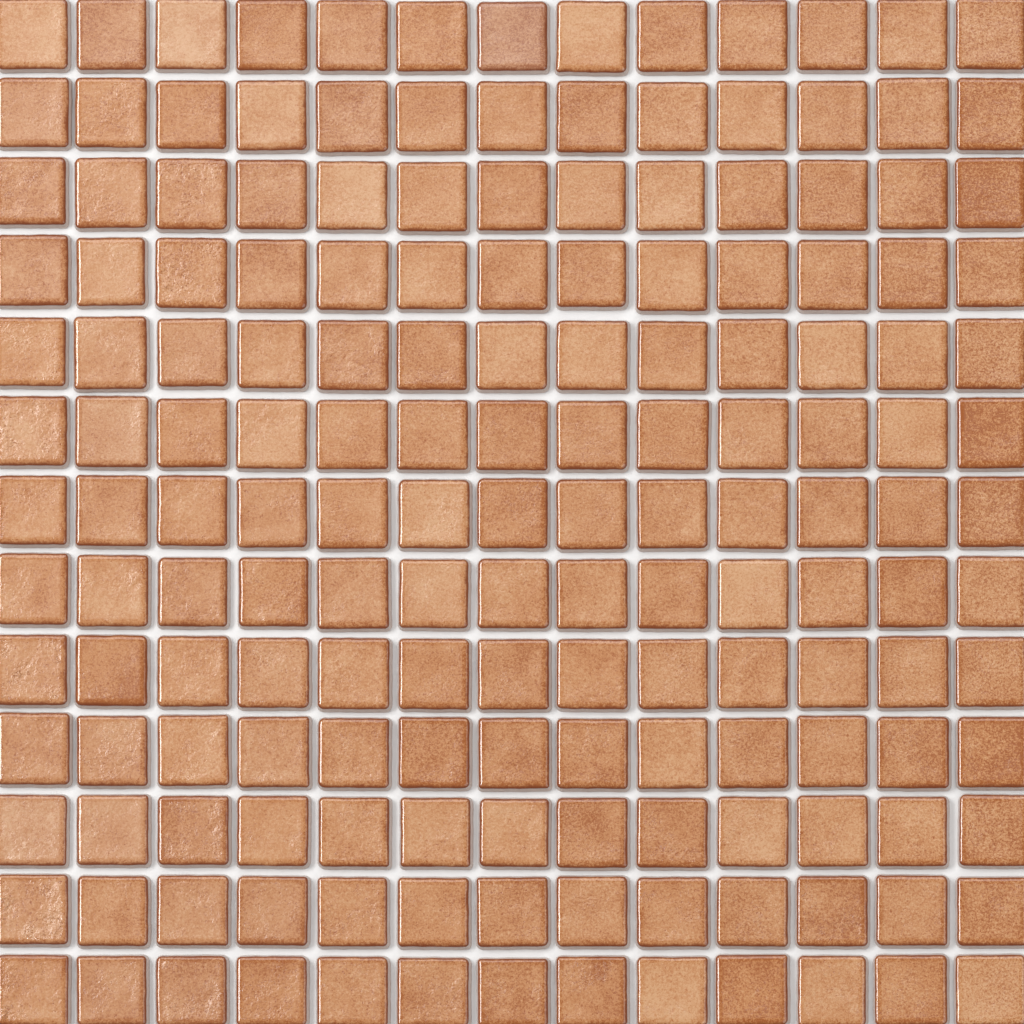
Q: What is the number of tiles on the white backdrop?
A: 169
